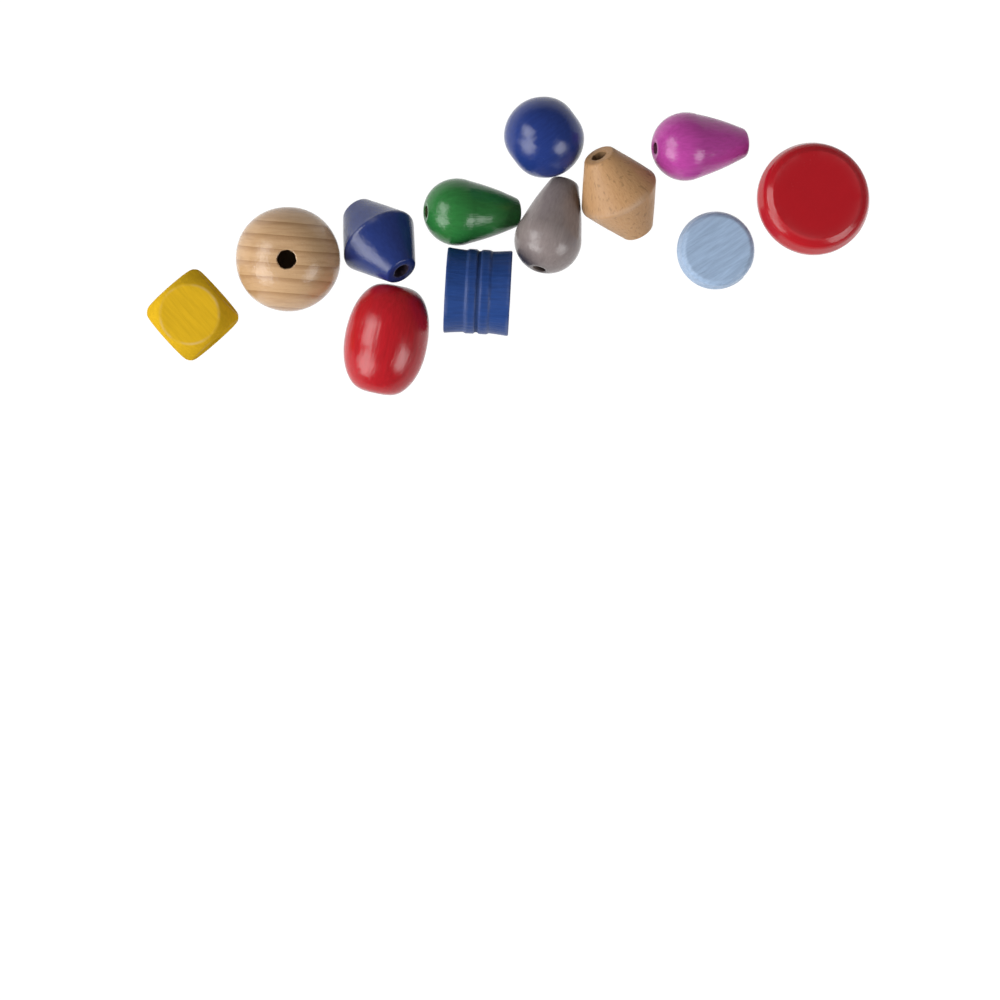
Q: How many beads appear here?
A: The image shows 12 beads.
